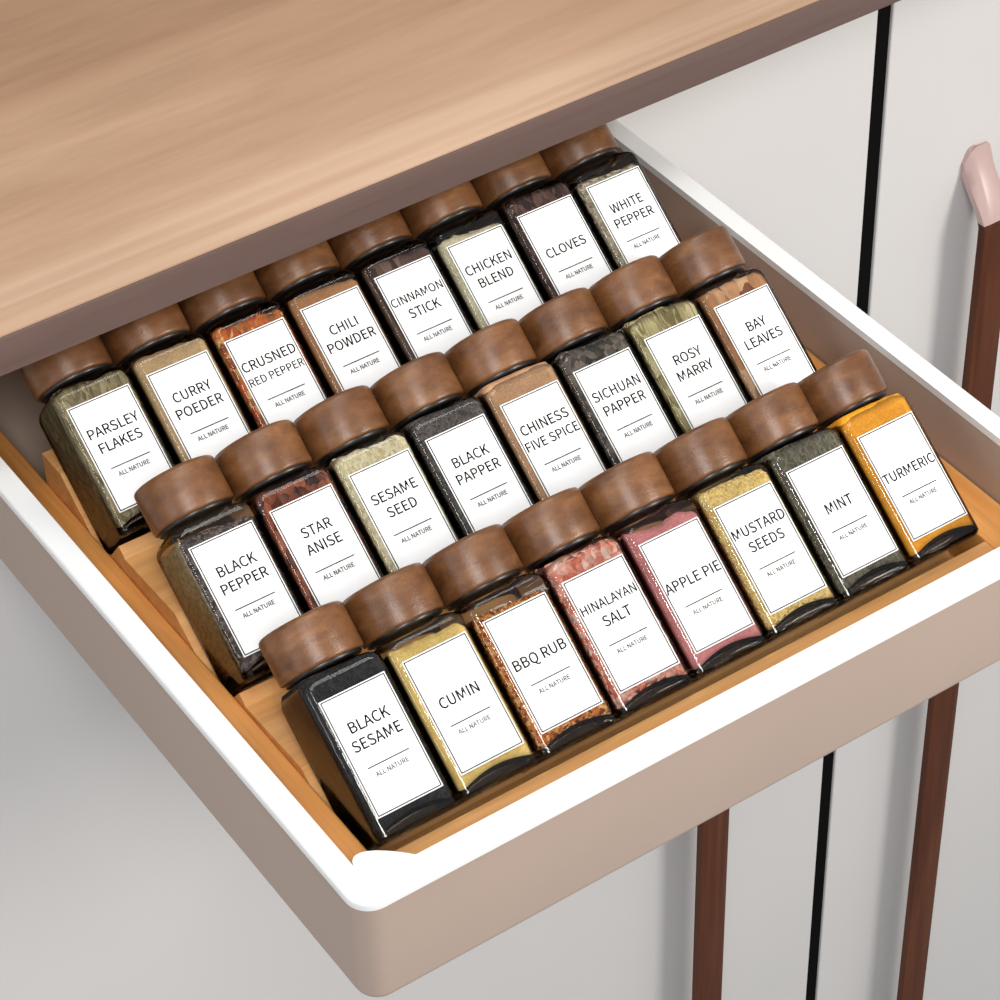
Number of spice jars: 24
